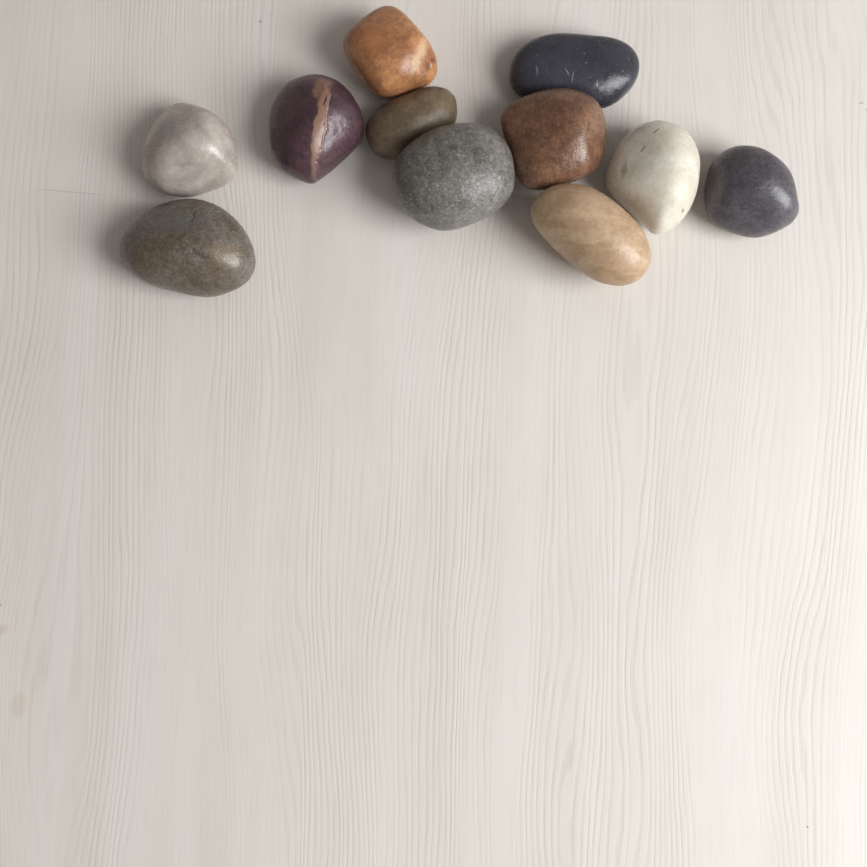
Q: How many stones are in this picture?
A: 11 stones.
